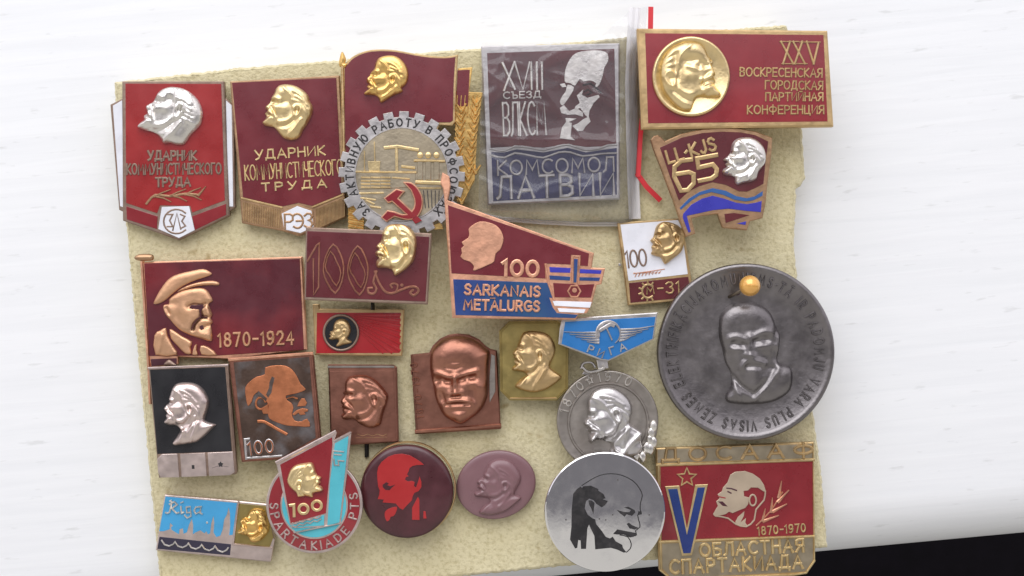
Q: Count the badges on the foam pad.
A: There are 24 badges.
